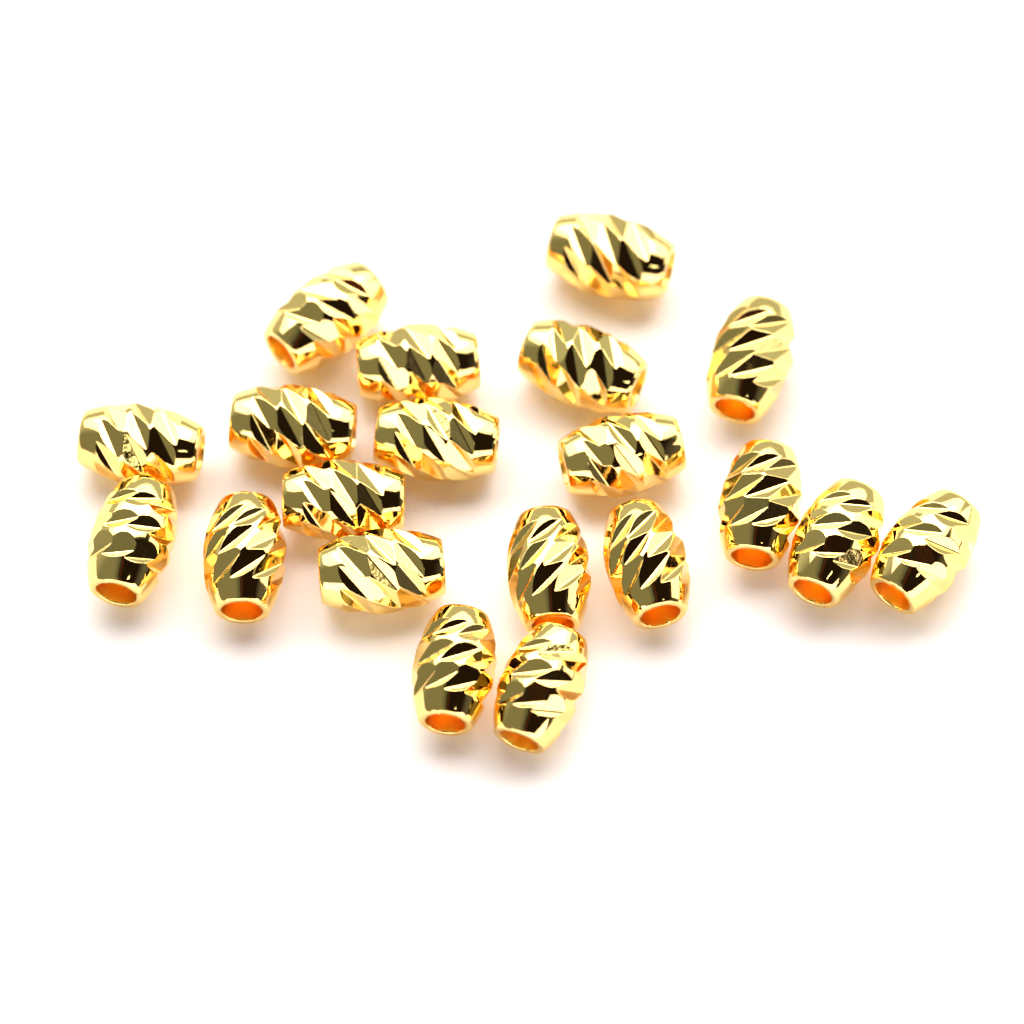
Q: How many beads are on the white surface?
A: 20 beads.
